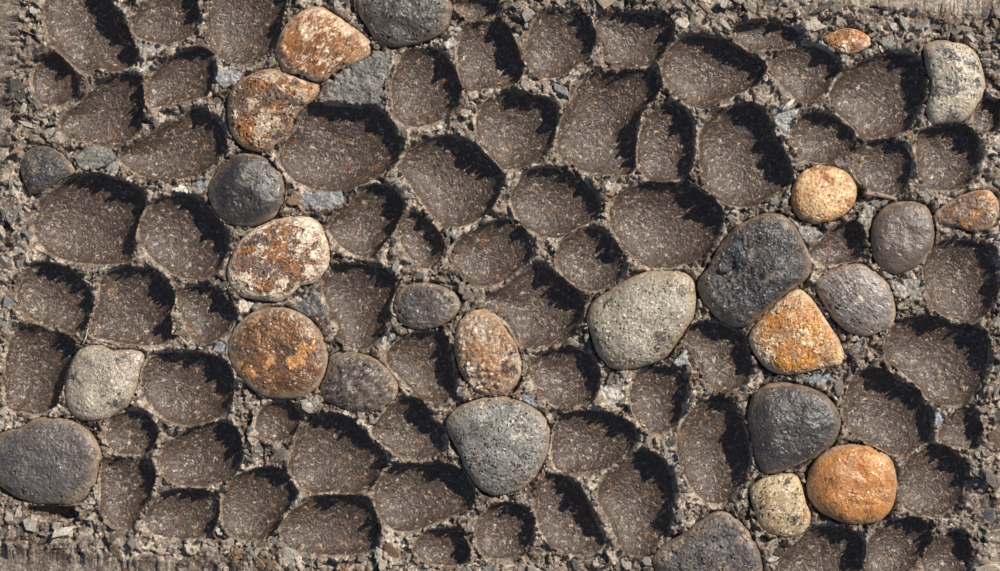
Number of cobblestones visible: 26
